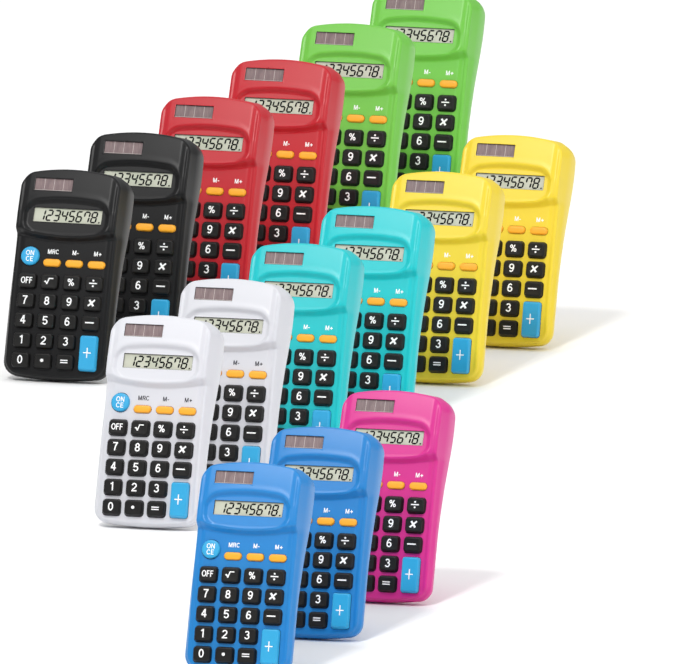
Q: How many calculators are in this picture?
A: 15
